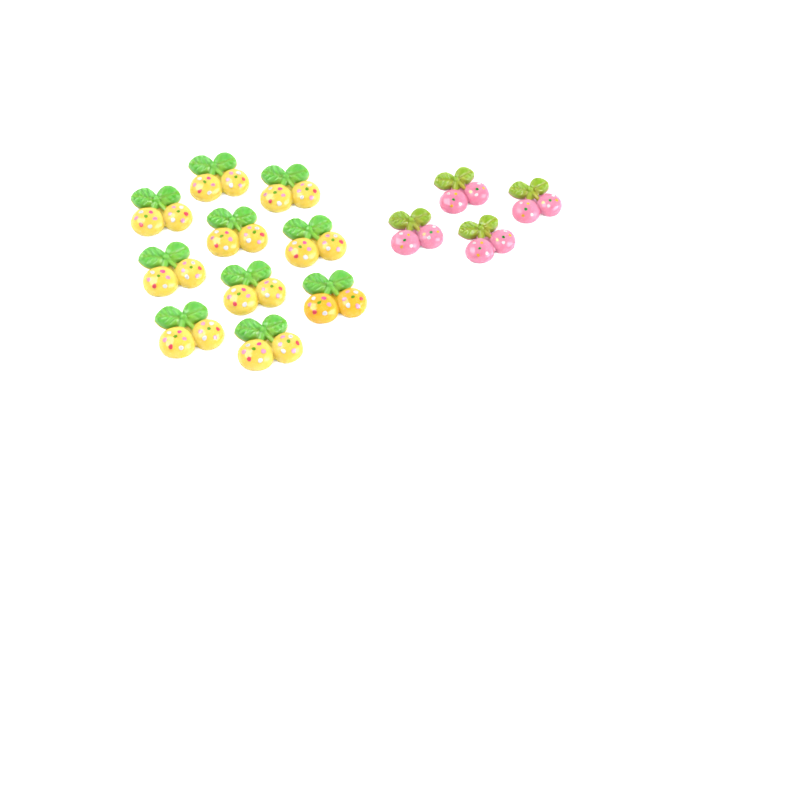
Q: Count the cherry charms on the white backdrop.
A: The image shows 14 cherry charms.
